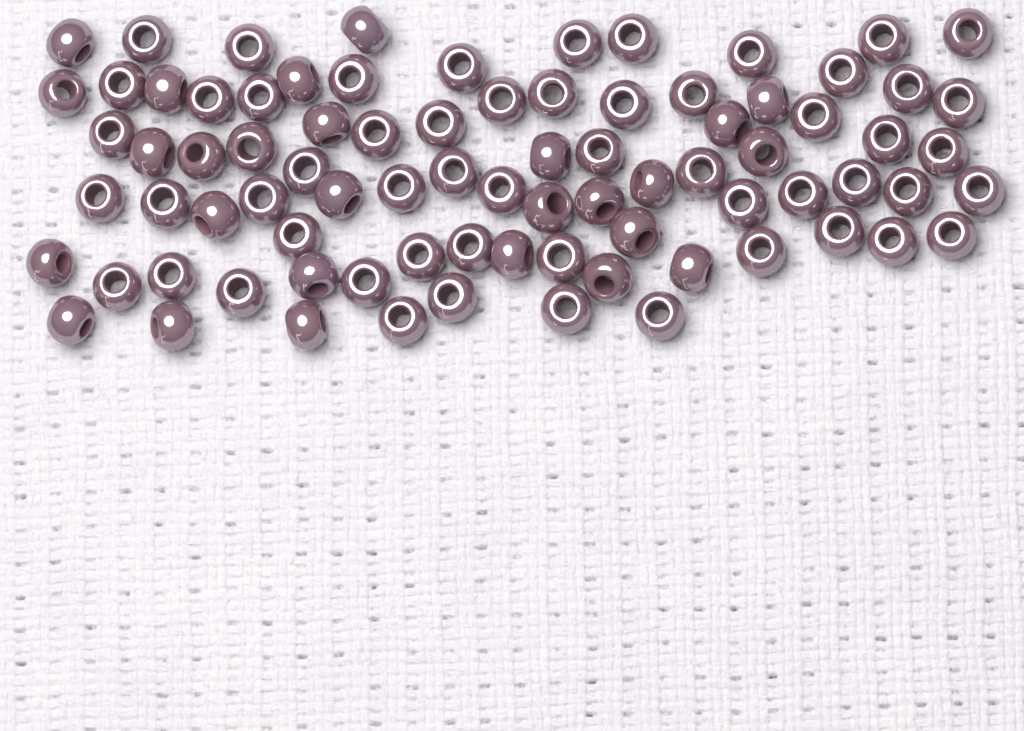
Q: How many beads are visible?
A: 82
